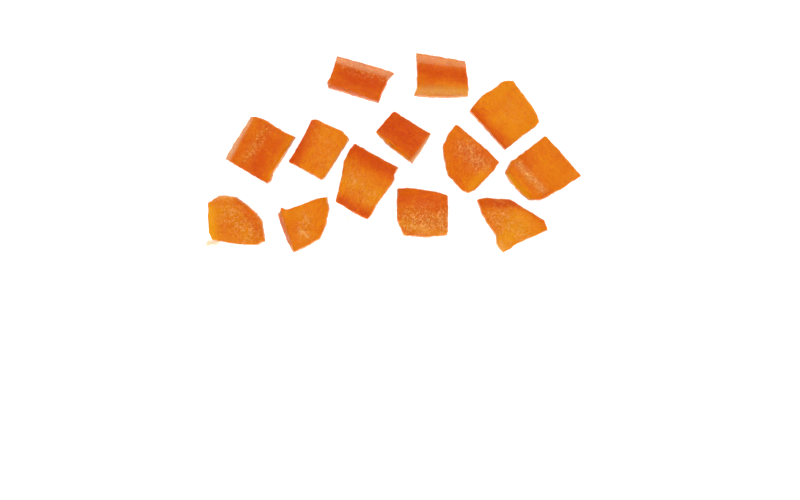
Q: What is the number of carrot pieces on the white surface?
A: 13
